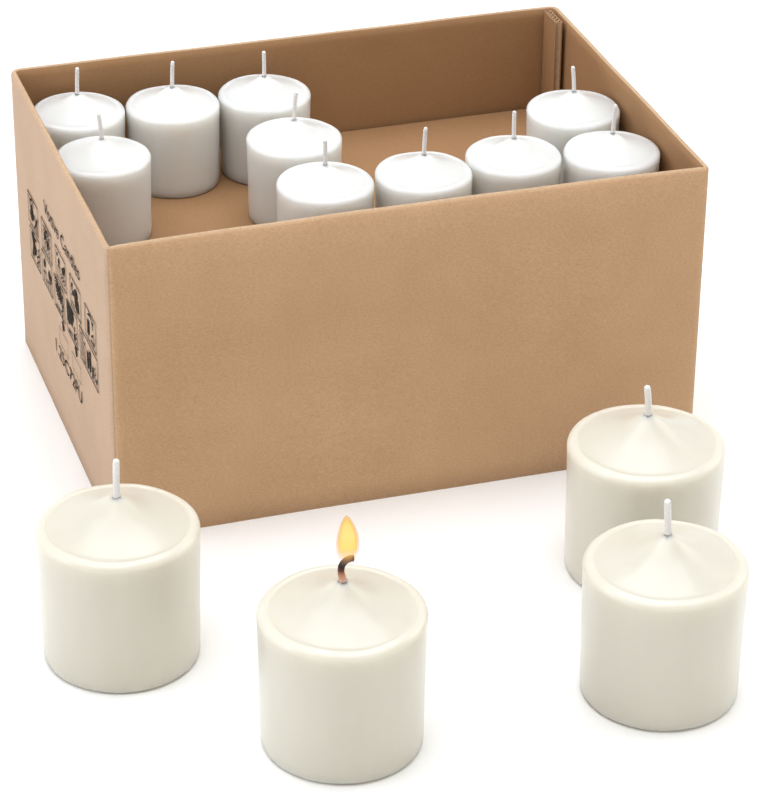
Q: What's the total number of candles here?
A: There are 14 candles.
